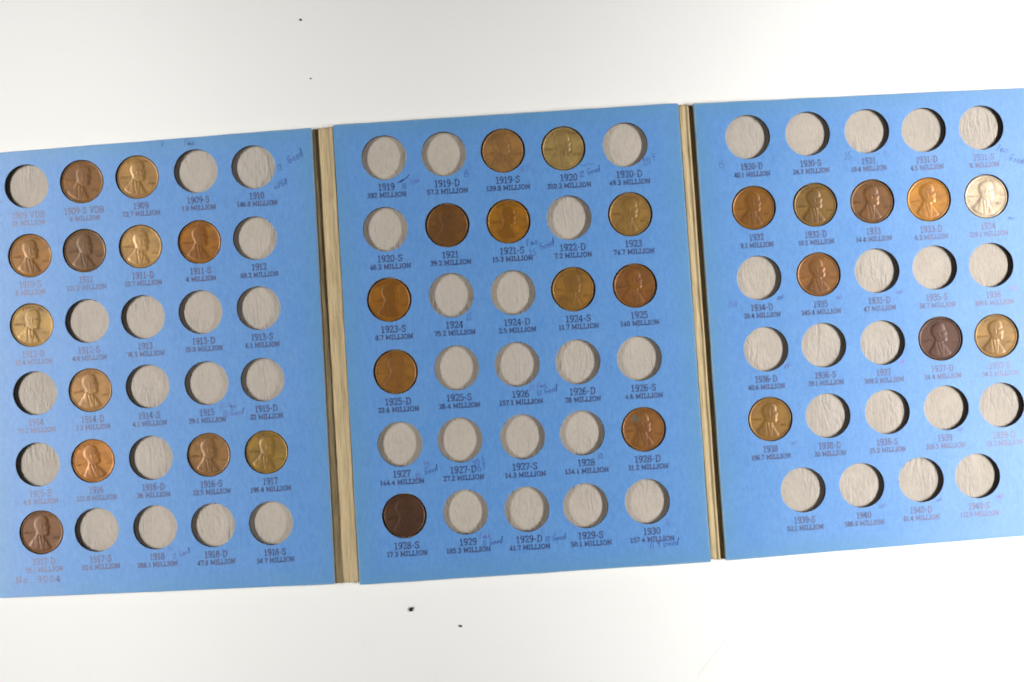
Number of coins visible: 32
